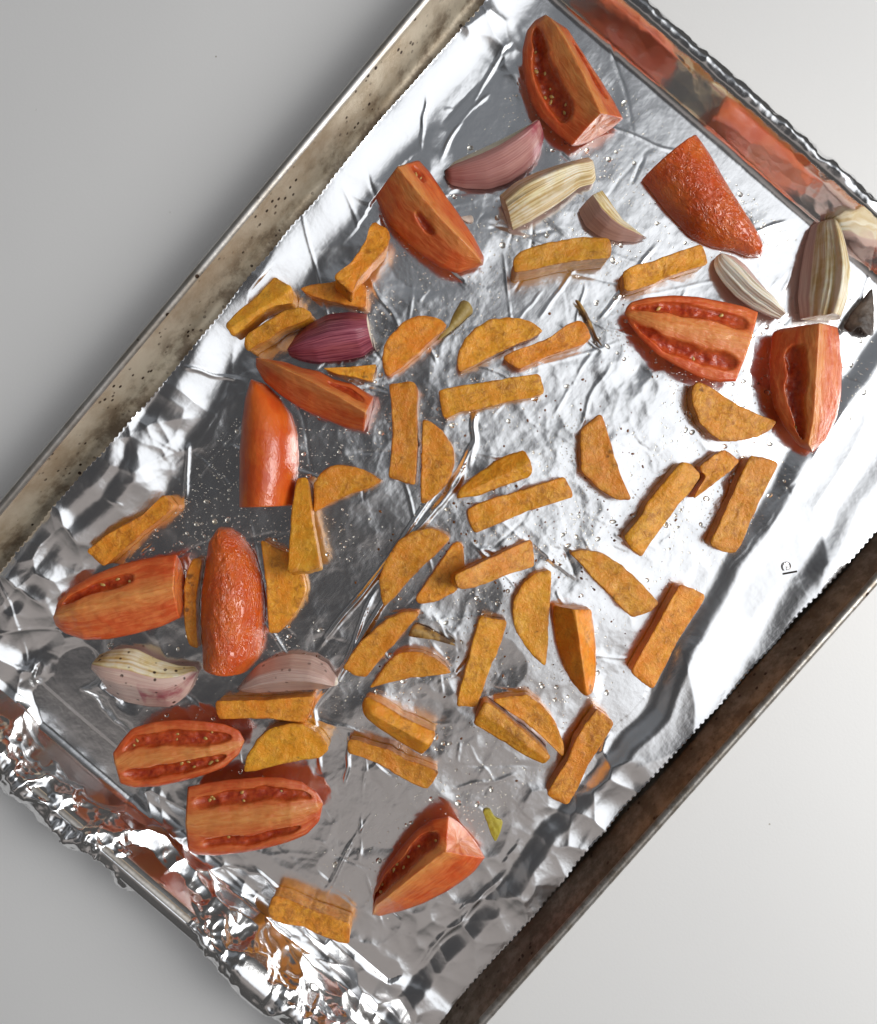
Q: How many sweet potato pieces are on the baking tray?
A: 43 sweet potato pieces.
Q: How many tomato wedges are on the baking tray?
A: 12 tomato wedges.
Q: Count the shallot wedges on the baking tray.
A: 8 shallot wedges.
